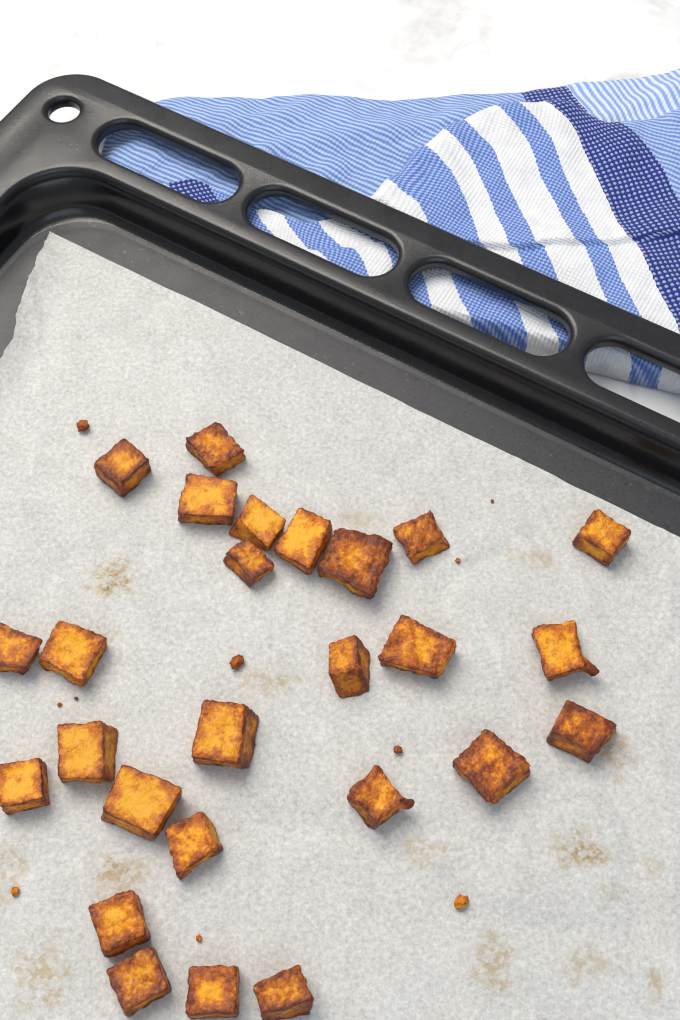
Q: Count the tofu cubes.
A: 26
